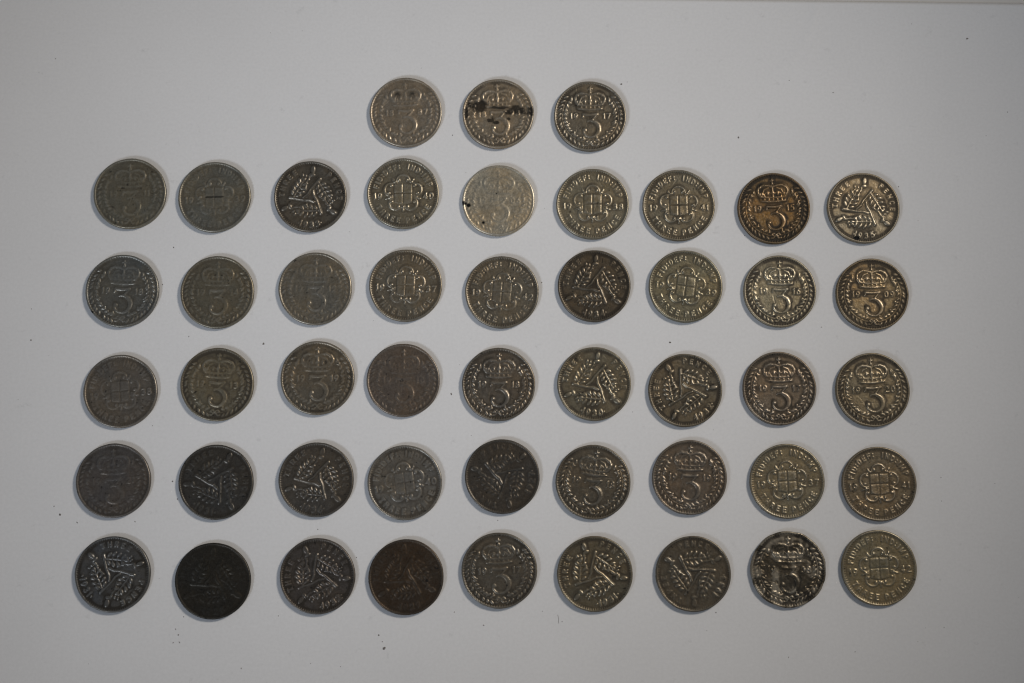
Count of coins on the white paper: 48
